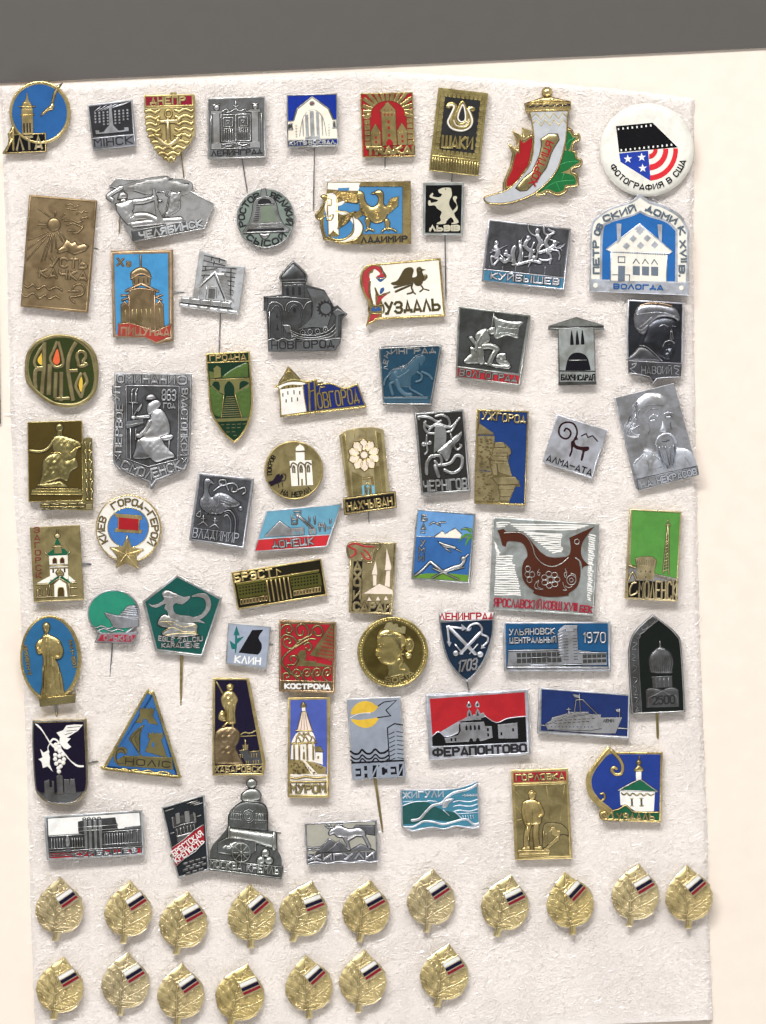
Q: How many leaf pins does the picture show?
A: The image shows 18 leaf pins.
